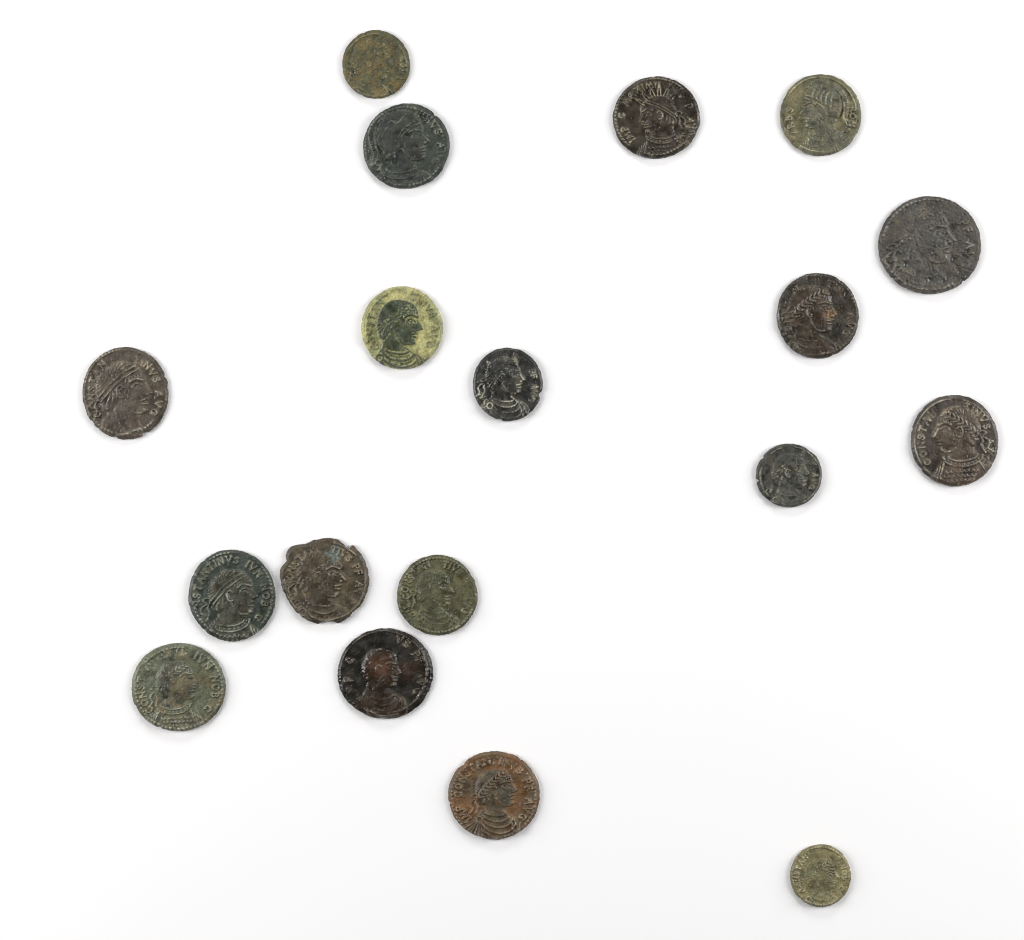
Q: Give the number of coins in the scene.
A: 18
